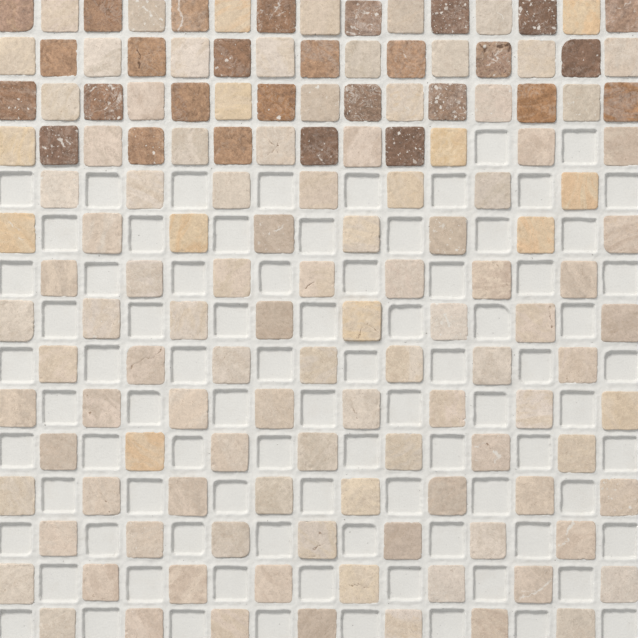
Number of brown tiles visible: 28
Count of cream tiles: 112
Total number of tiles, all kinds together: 140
